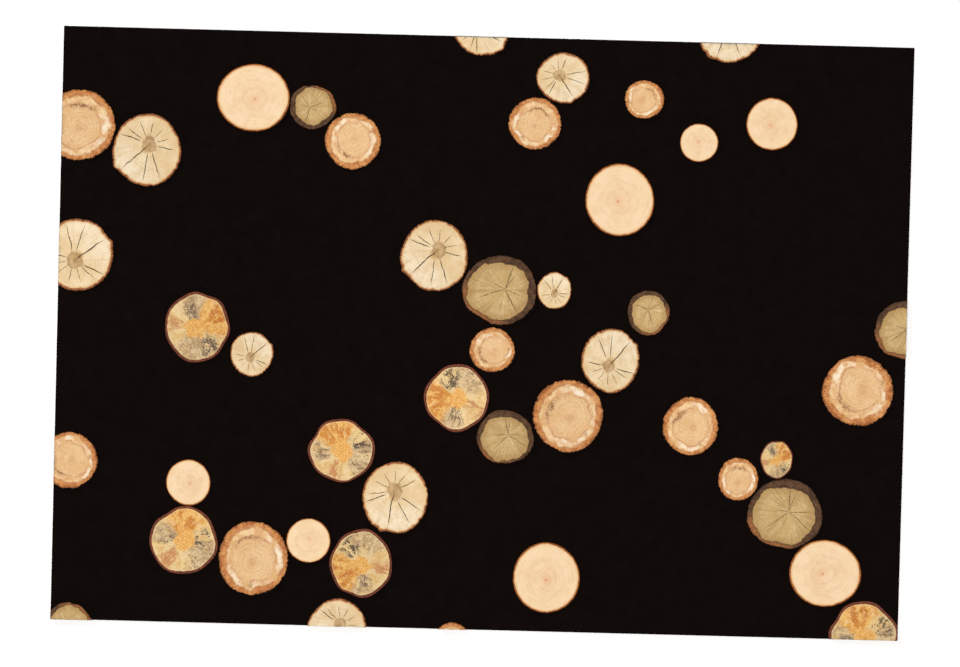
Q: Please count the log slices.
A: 45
